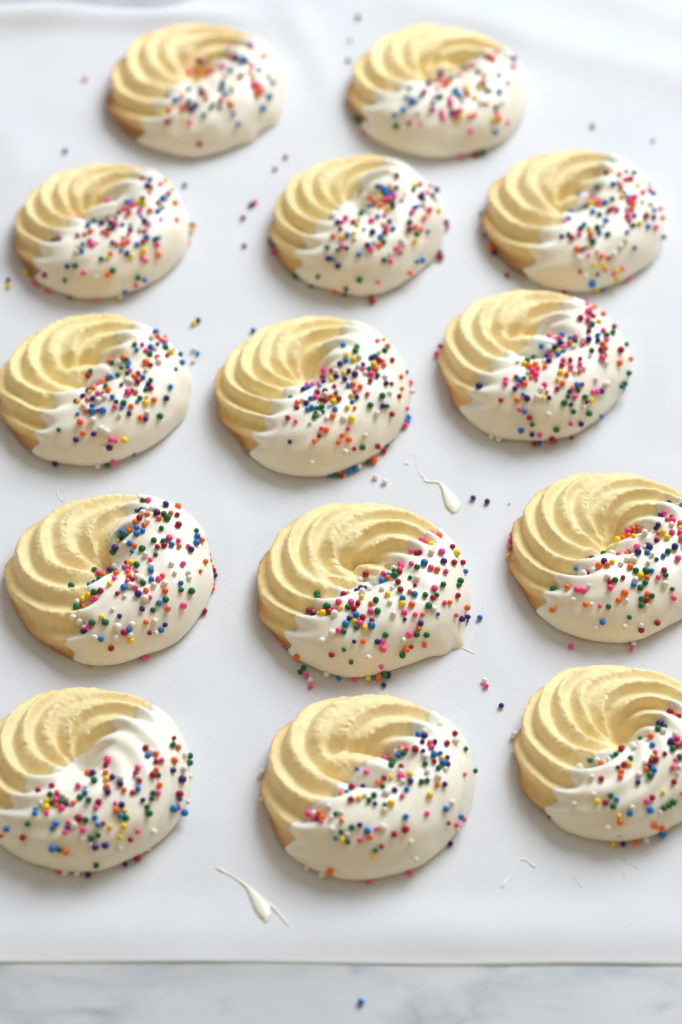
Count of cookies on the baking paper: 14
